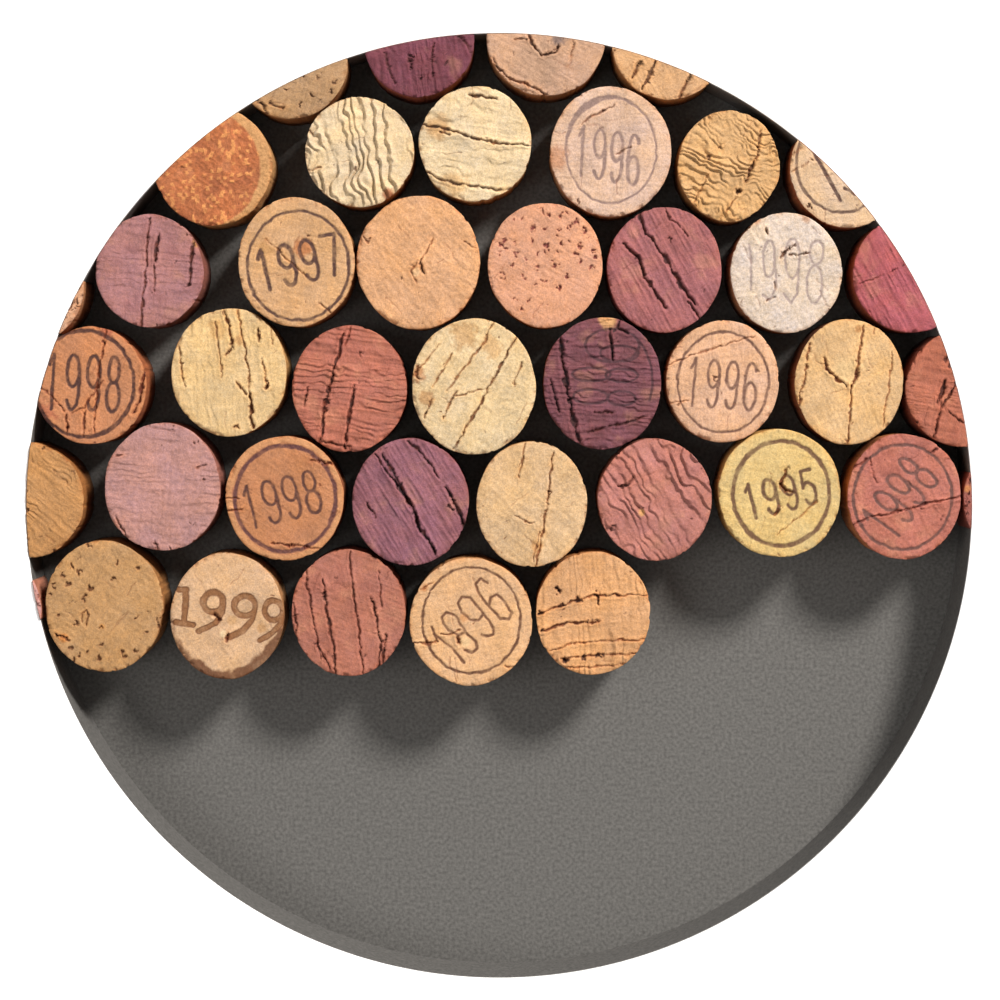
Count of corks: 41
